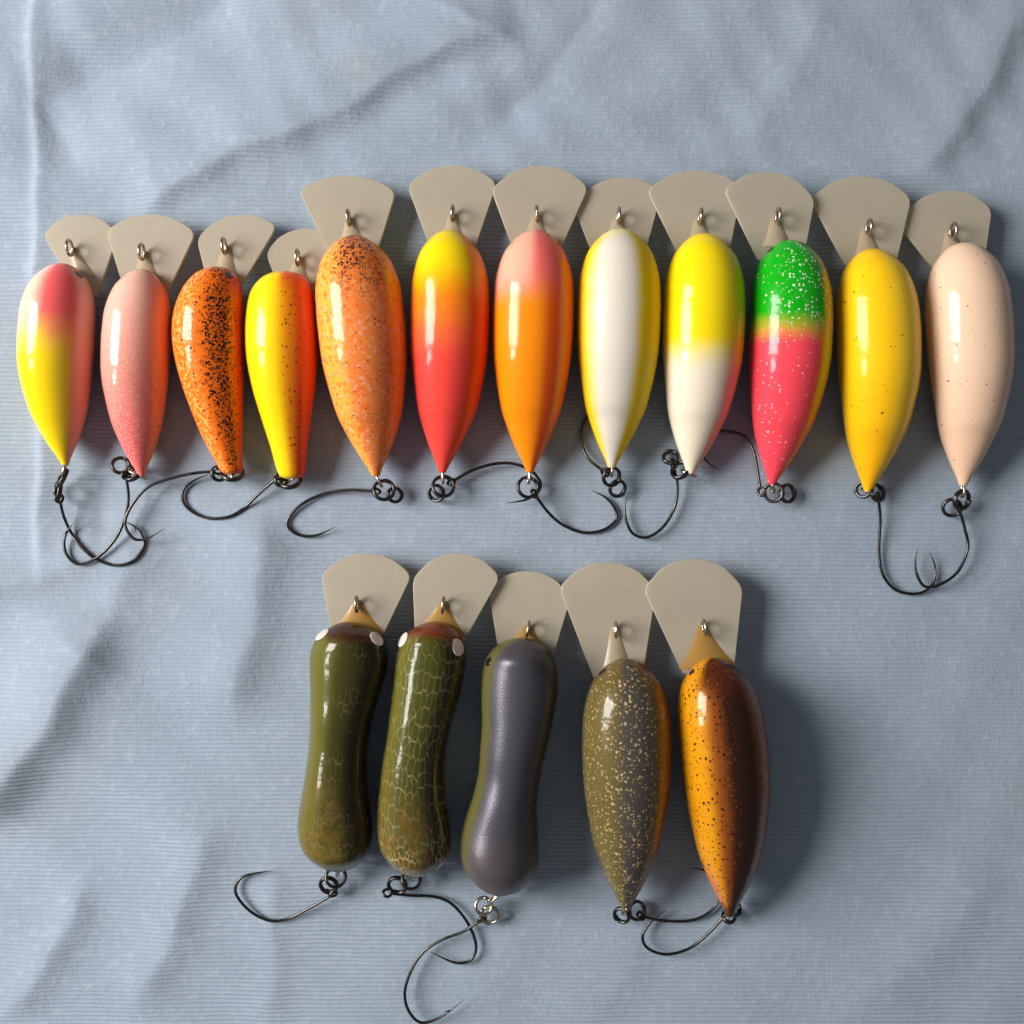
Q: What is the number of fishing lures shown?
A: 17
